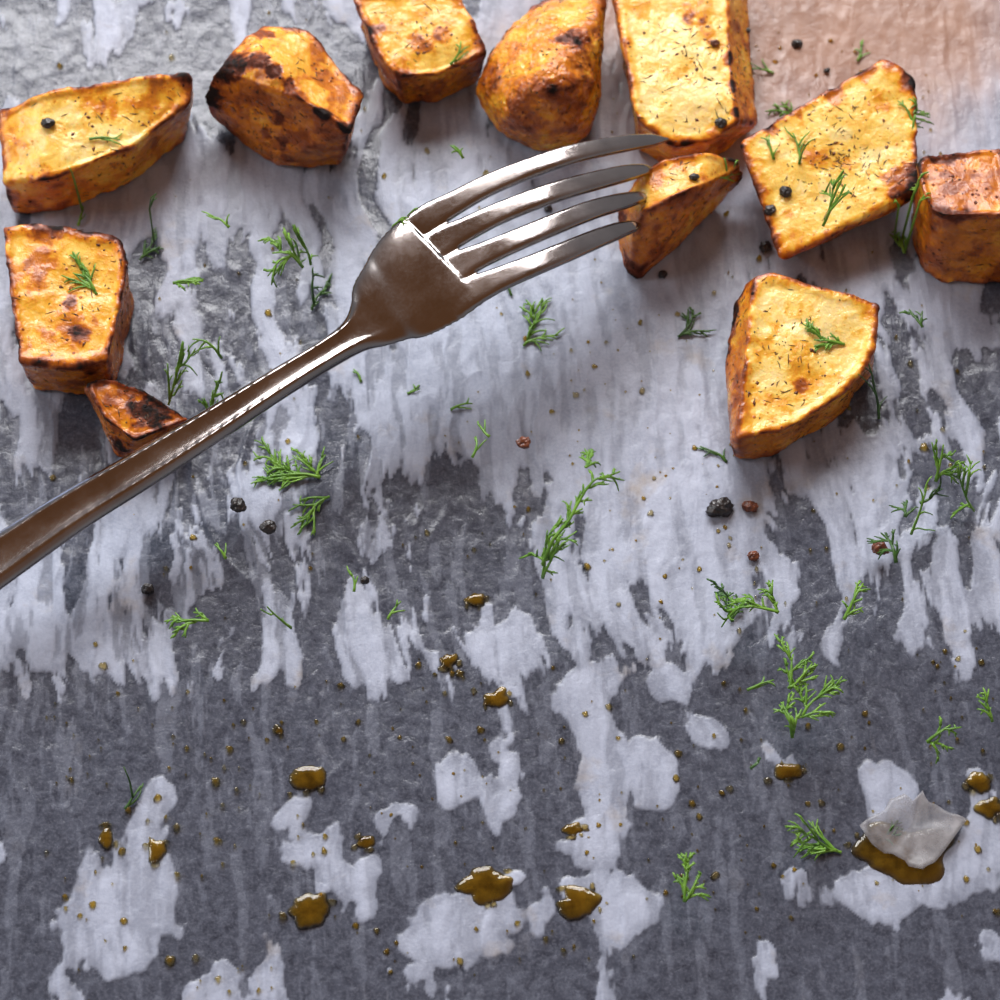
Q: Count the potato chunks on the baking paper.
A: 11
